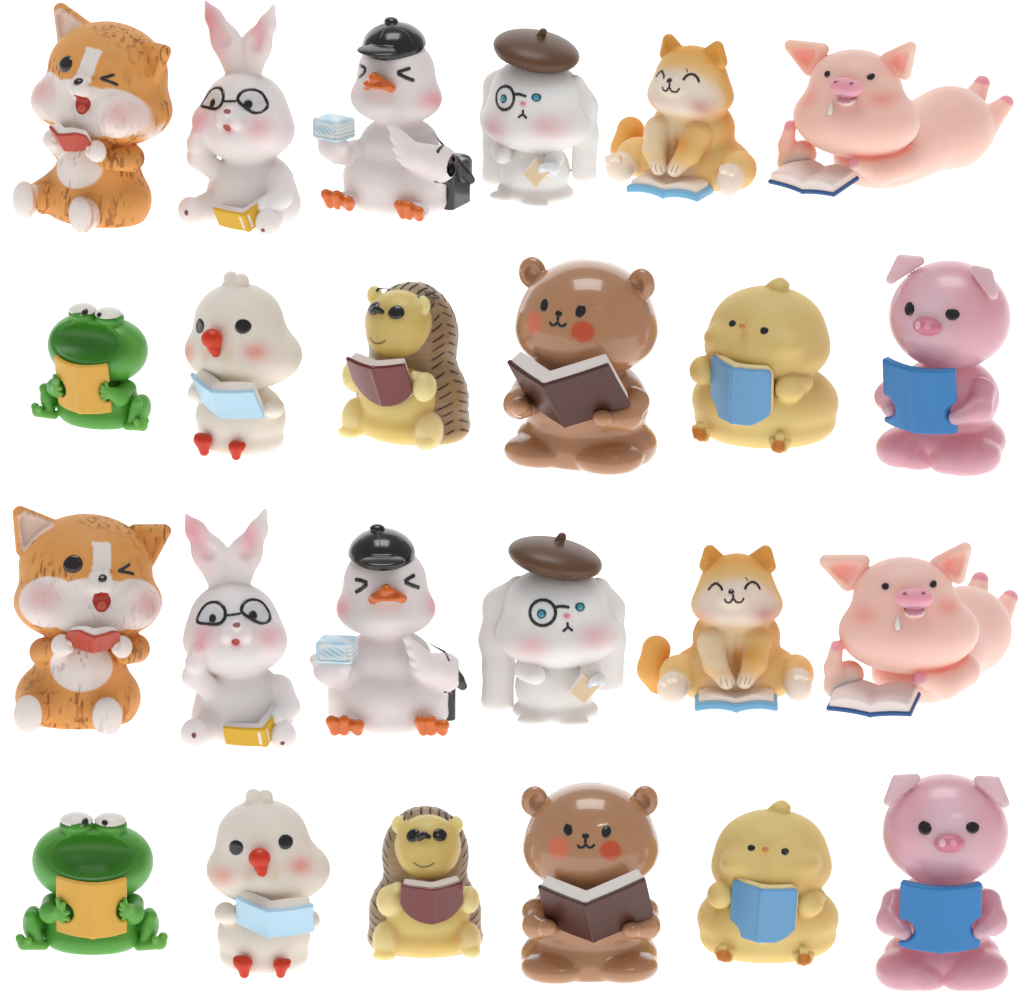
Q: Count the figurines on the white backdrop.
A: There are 24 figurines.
